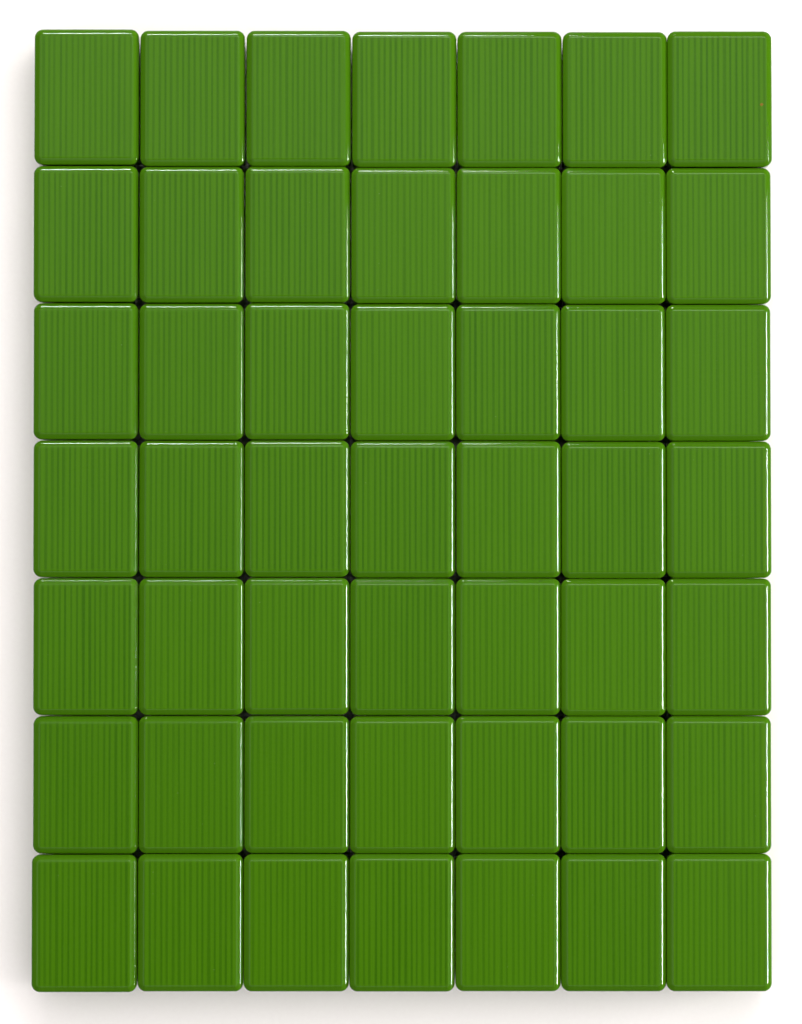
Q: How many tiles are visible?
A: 49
